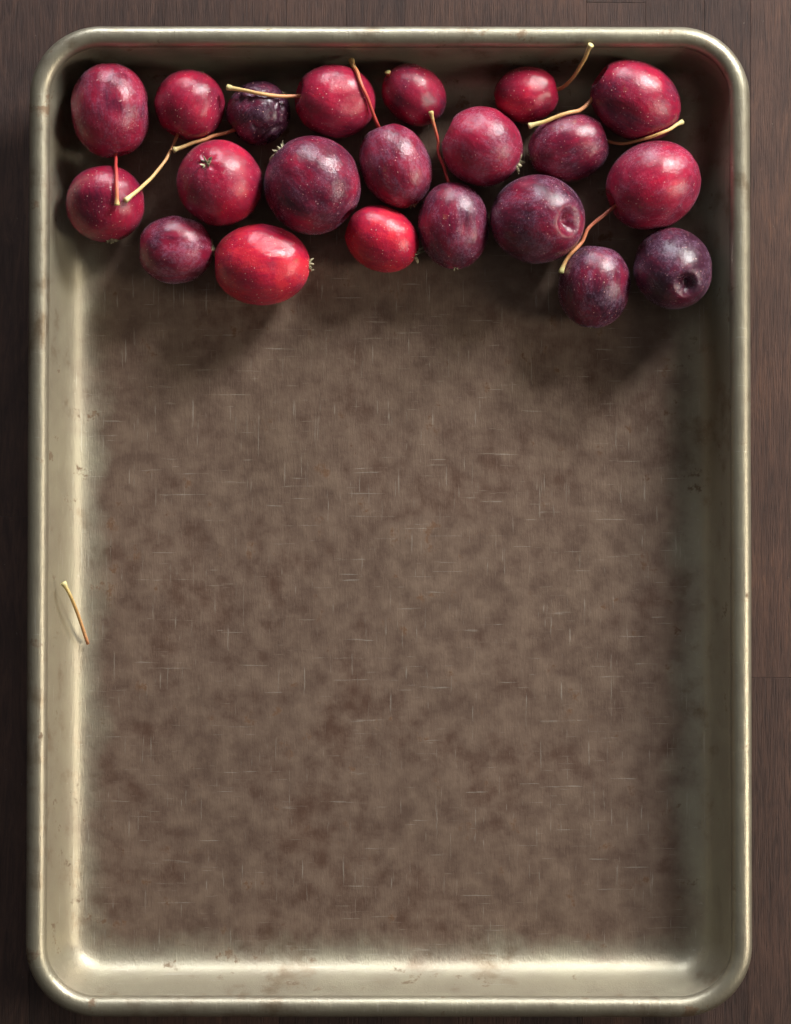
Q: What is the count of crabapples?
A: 21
